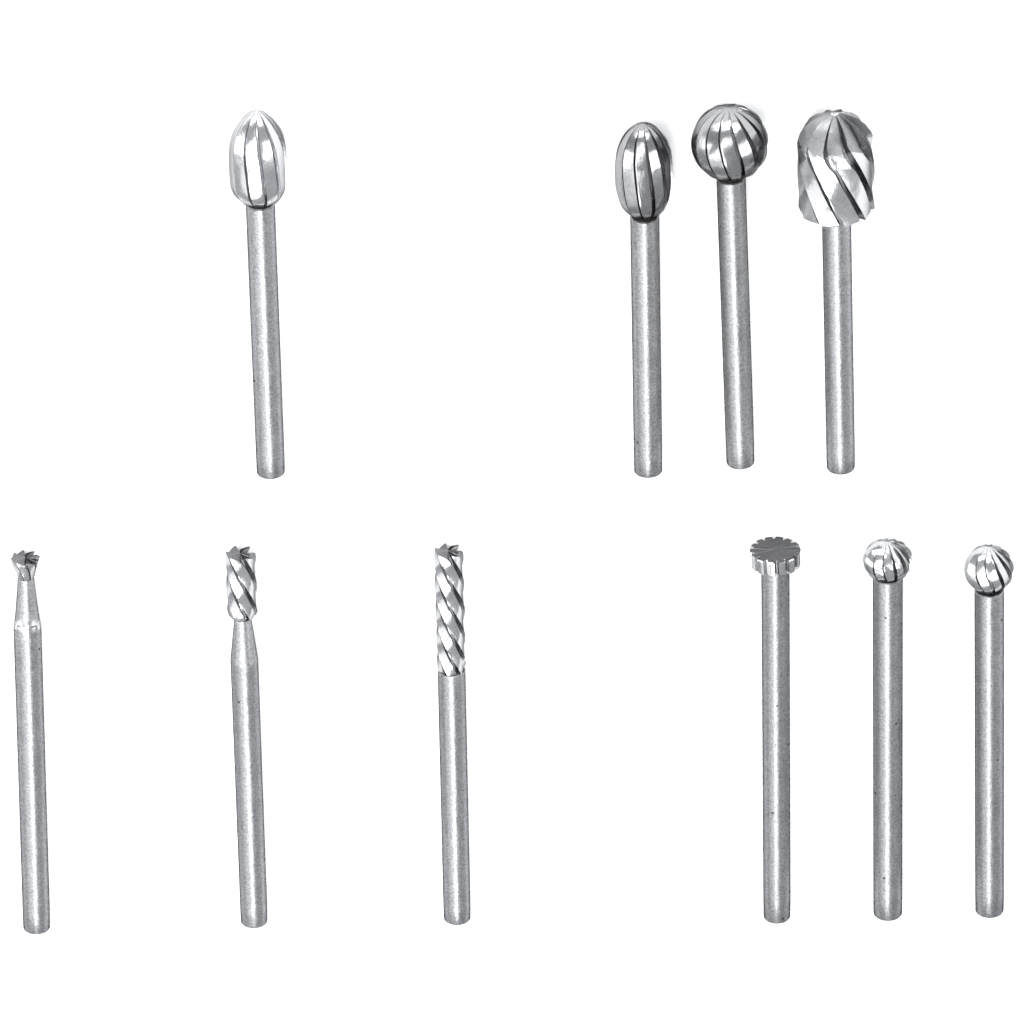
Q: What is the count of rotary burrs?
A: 10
